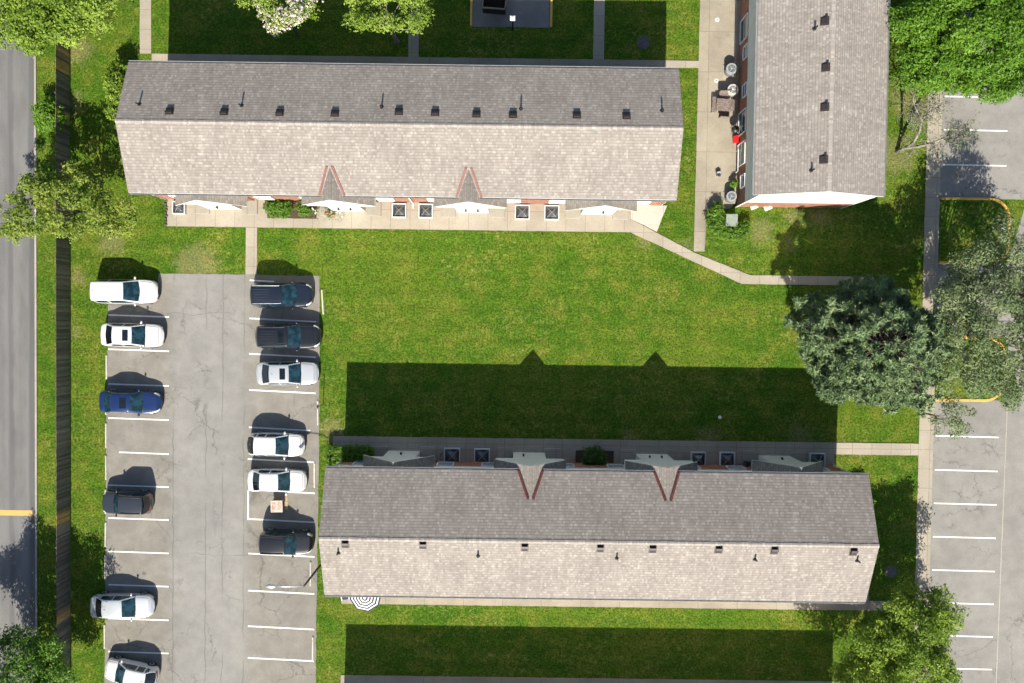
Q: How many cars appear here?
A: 12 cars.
